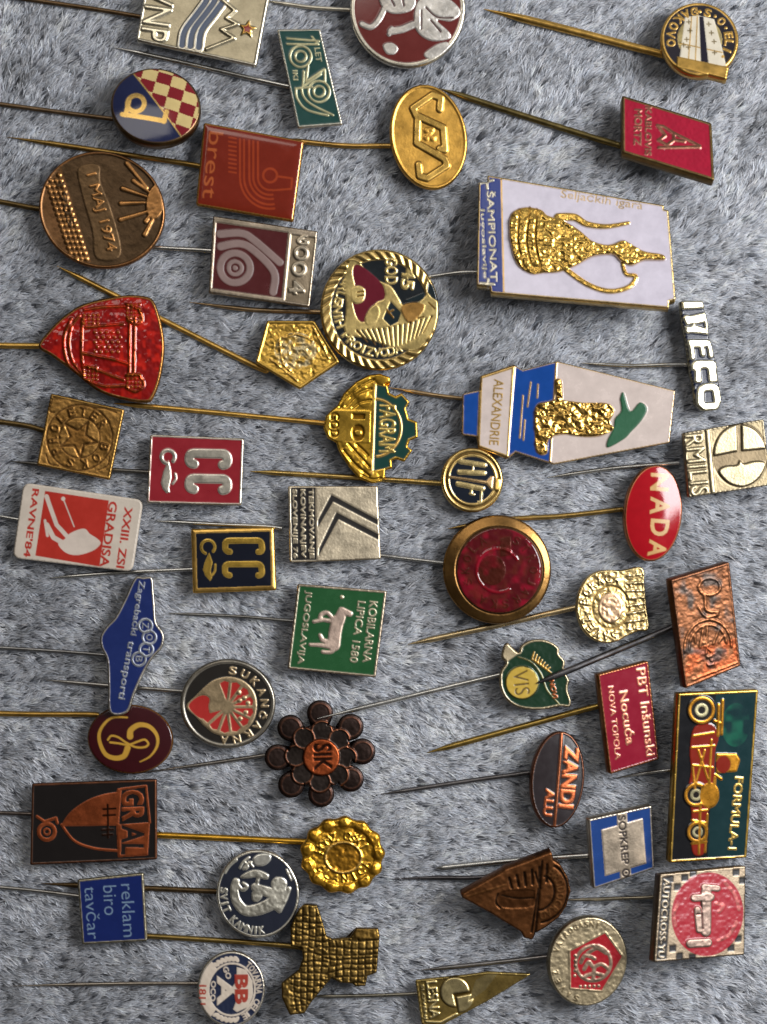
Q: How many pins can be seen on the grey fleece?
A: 48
